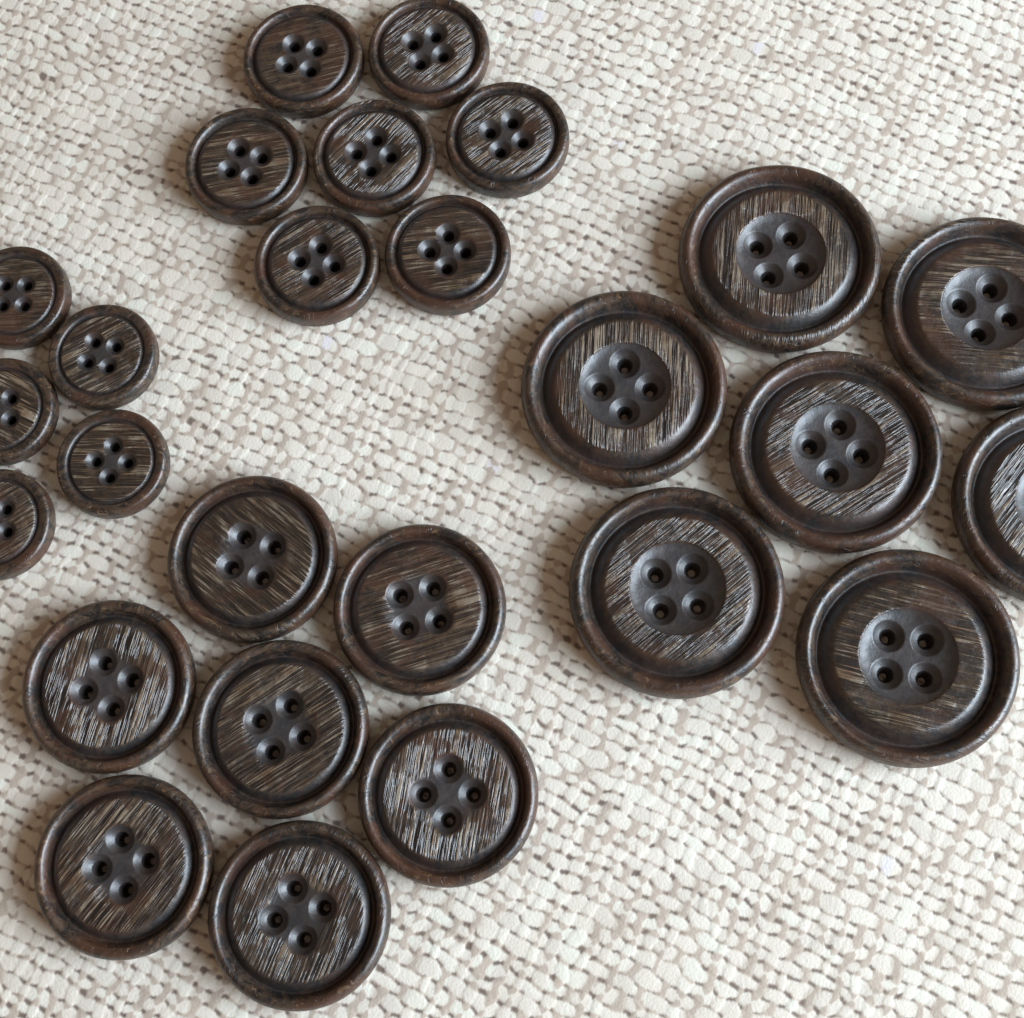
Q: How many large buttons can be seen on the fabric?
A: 7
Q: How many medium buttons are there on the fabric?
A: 7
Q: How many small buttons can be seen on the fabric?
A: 12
